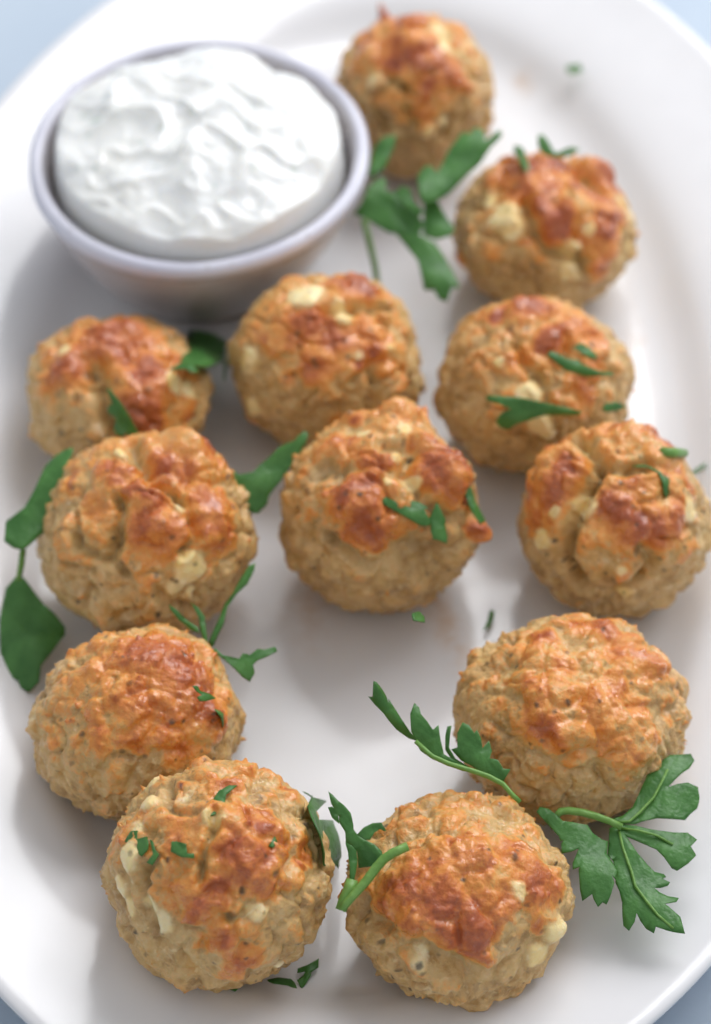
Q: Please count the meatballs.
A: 12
